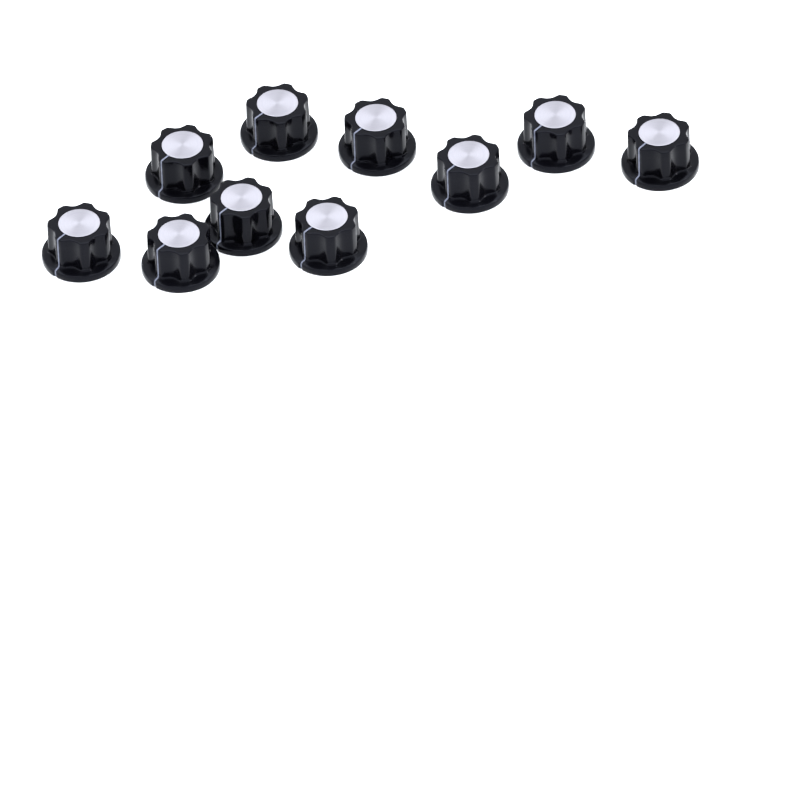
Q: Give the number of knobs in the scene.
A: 10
